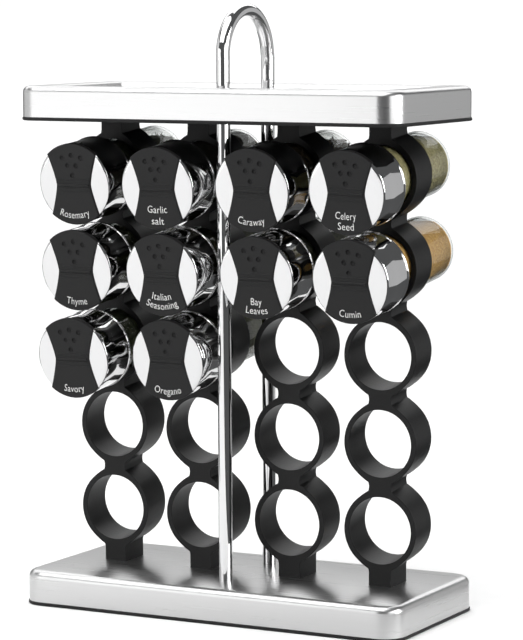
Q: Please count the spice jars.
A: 10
